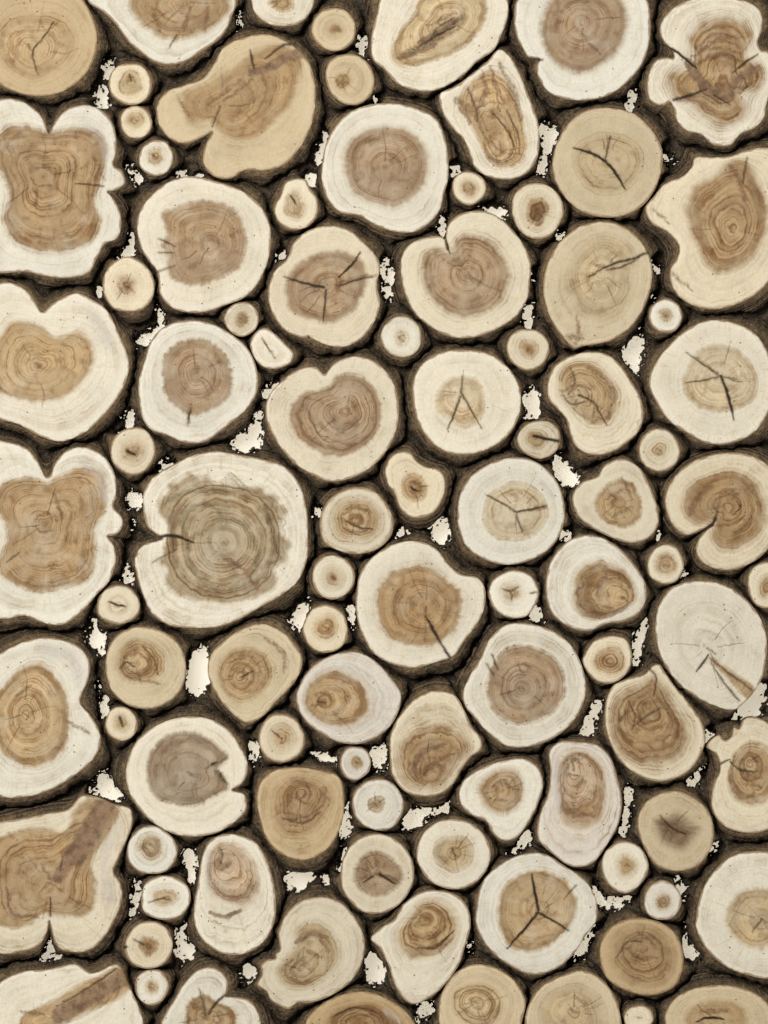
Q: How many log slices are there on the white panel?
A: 95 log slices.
